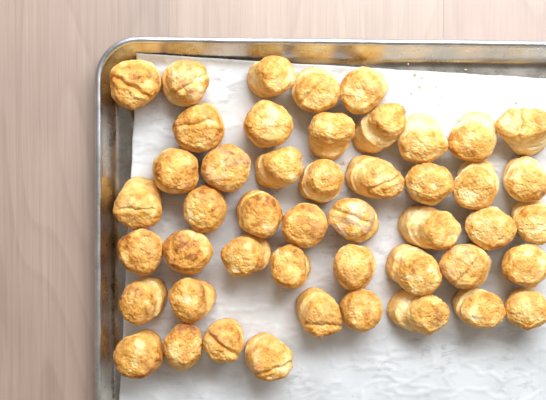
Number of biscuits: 47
